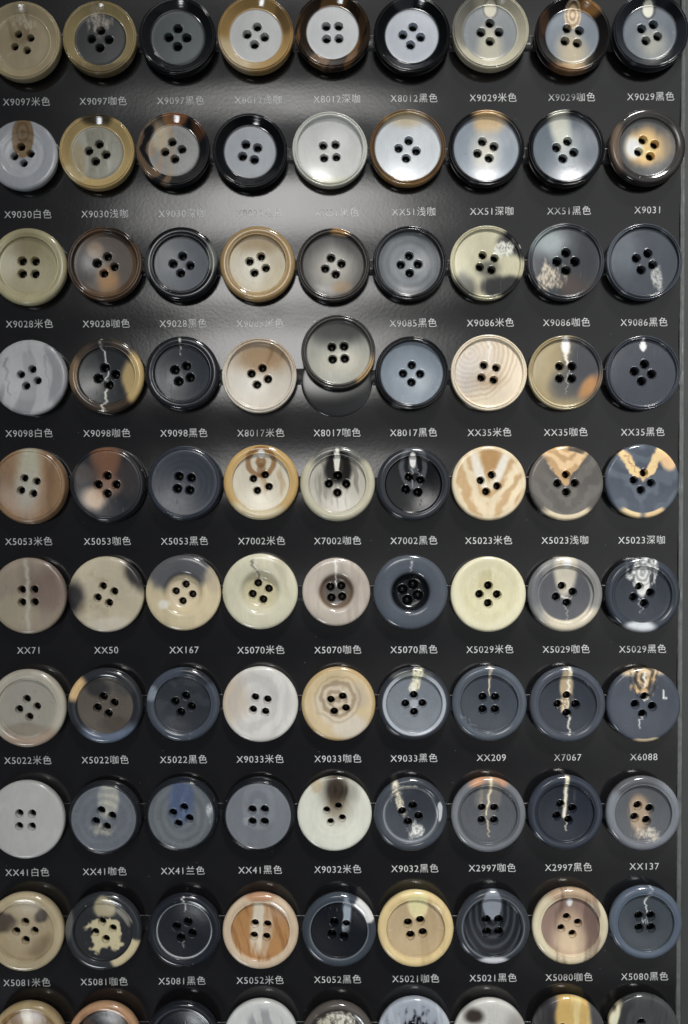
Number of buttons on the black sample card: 90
